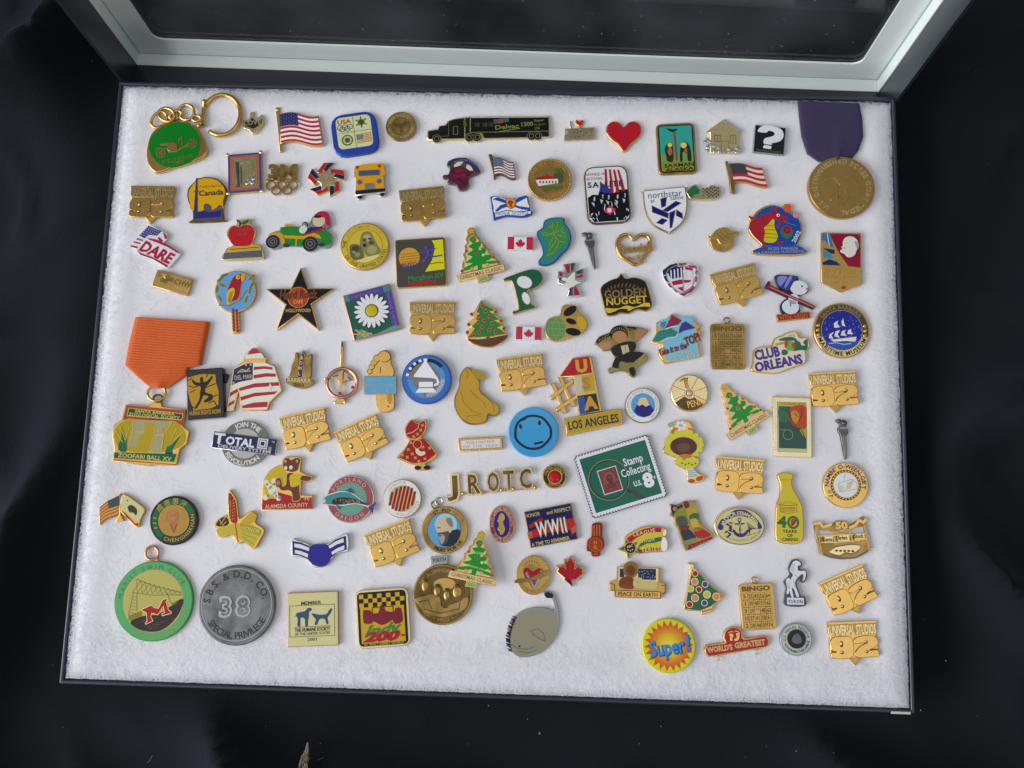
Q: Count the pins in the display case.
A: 119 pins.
